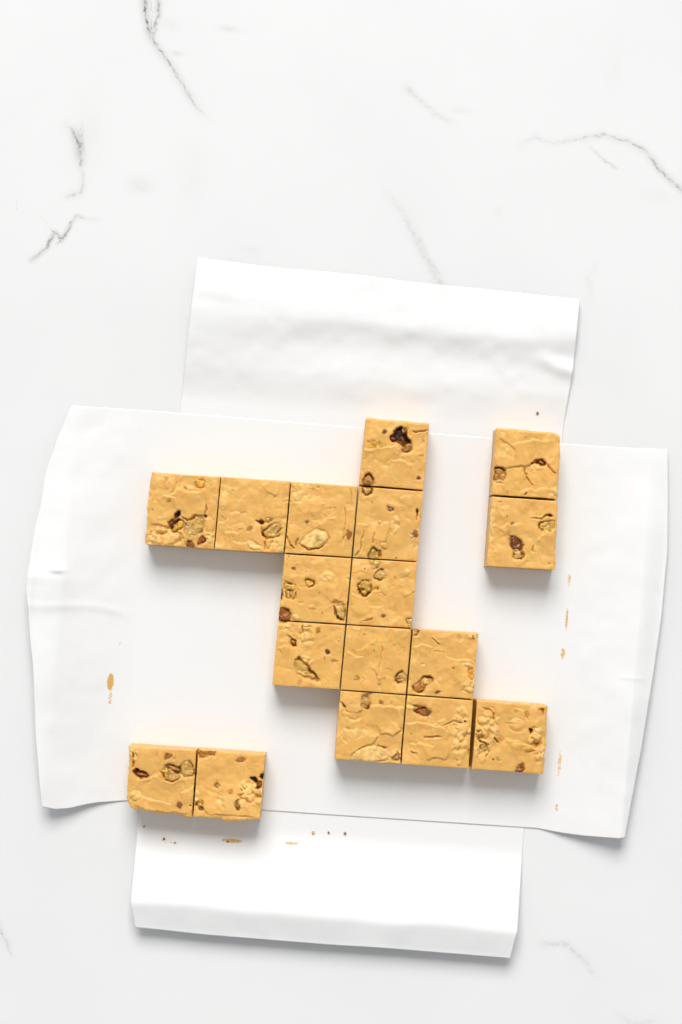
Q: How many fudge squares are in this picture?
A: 17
